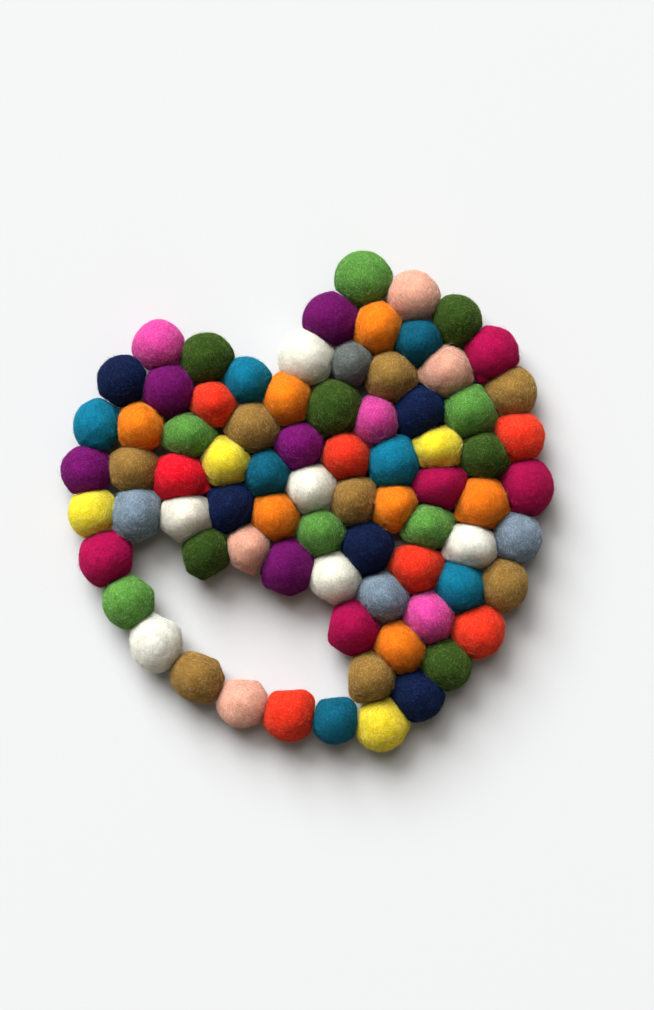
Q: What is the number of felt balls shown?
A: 77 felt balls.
